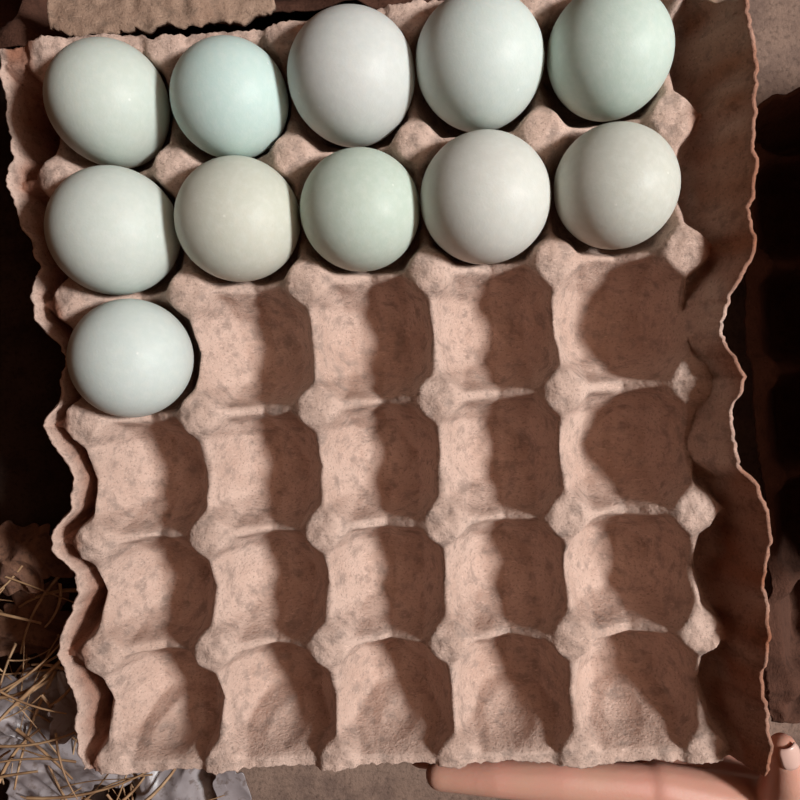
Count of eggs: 11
